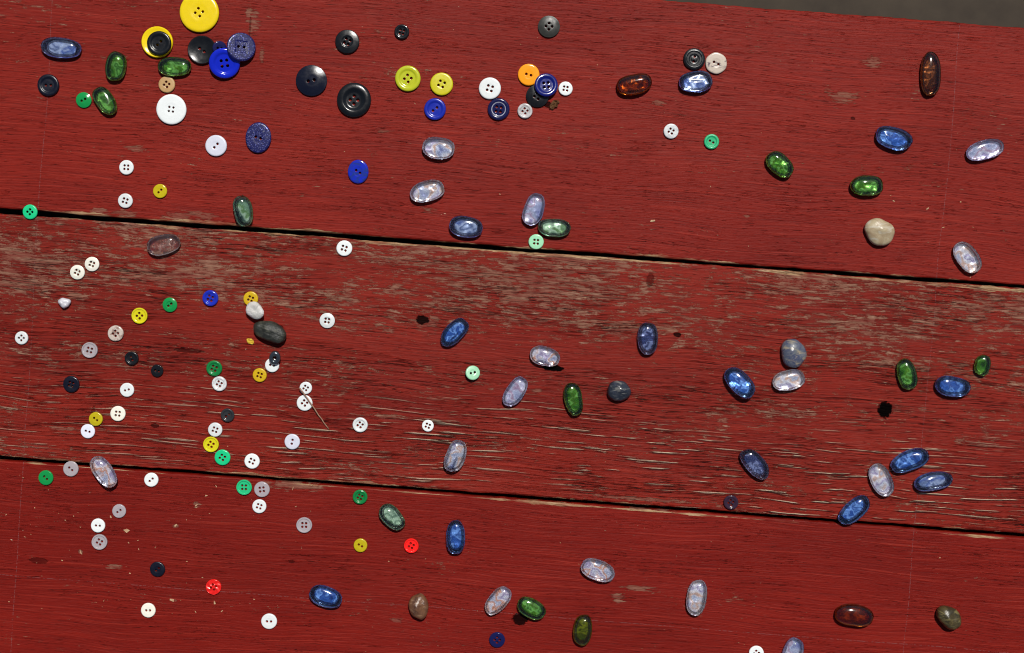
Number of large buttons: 25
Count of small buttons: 66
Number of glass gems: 46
